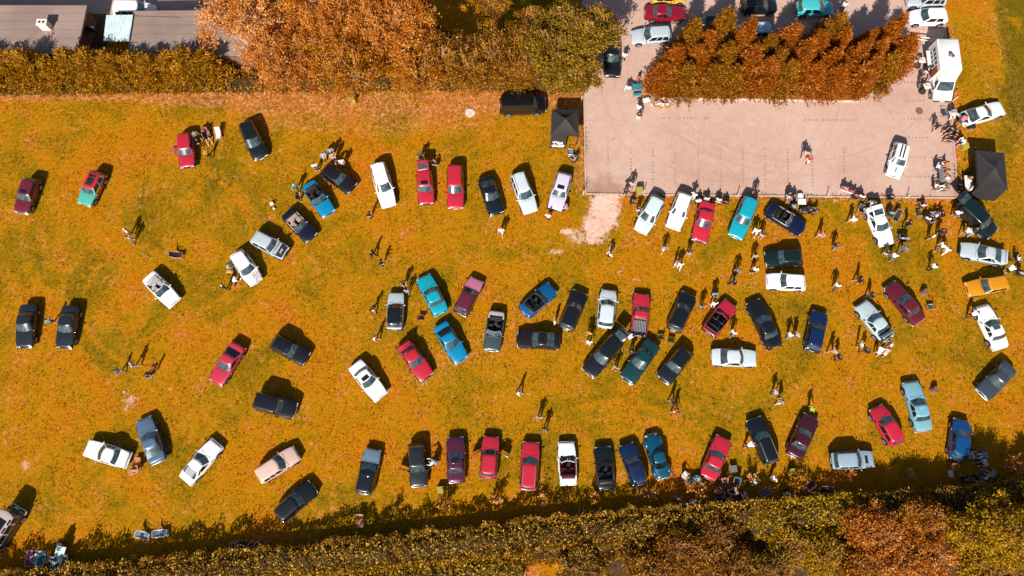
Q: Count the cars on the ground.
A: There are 92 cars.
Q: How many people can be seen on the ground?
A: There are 187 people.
